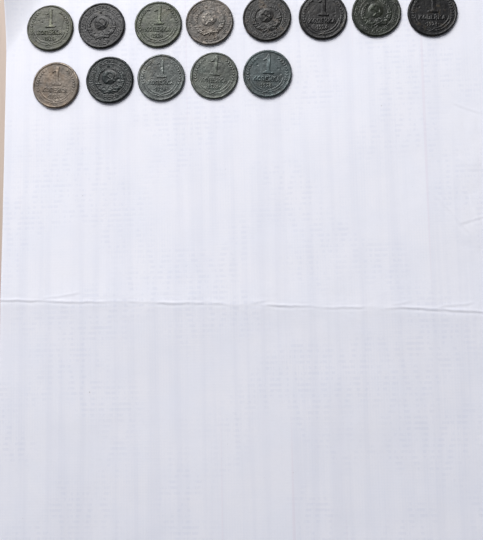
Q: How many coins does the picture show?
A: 13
